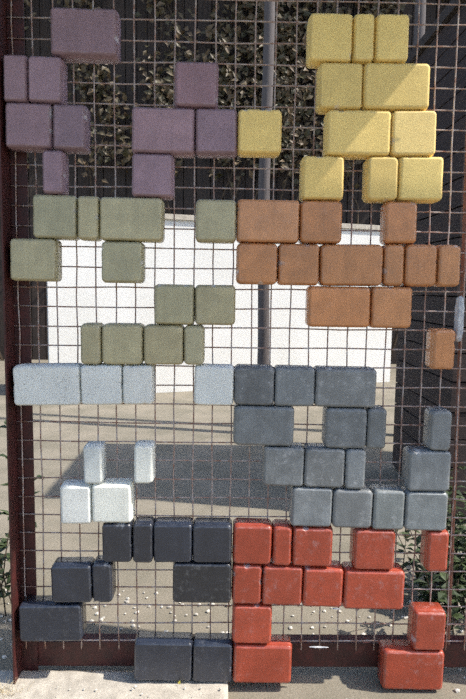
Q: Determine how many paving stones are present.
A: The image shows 91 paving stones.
